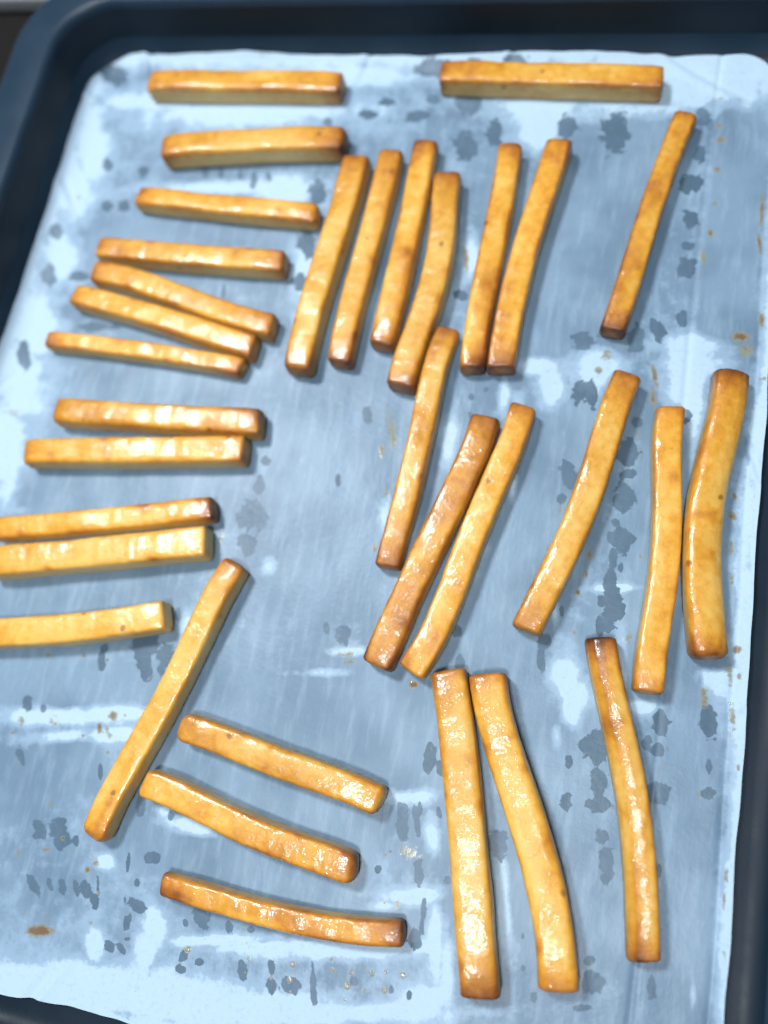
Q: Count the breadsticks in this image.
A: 33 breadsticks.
